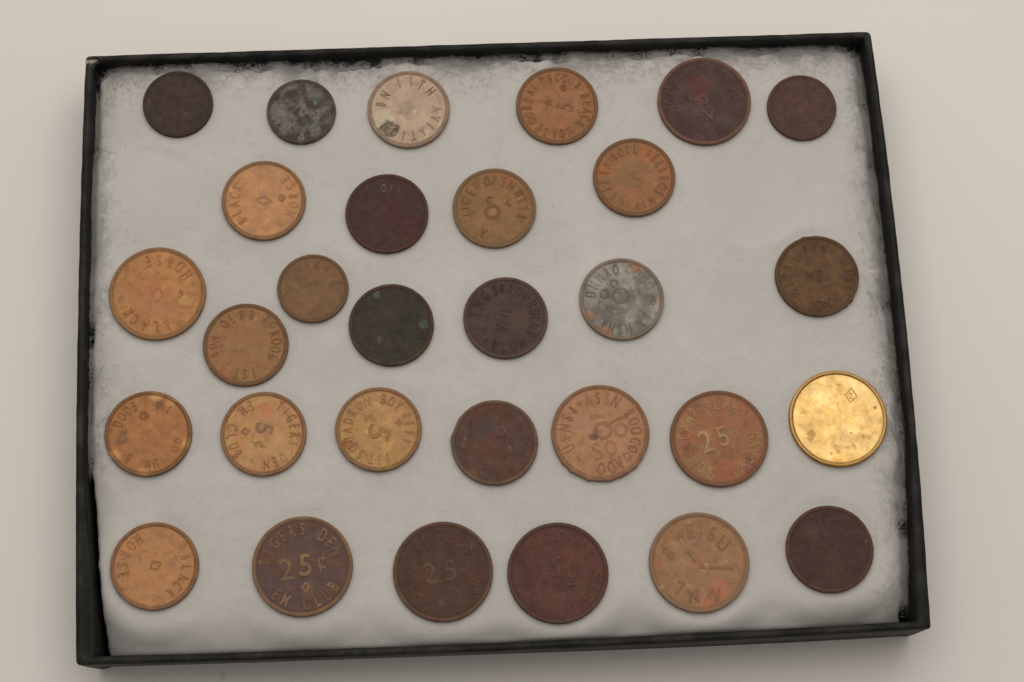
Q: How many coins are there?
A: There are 30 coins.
